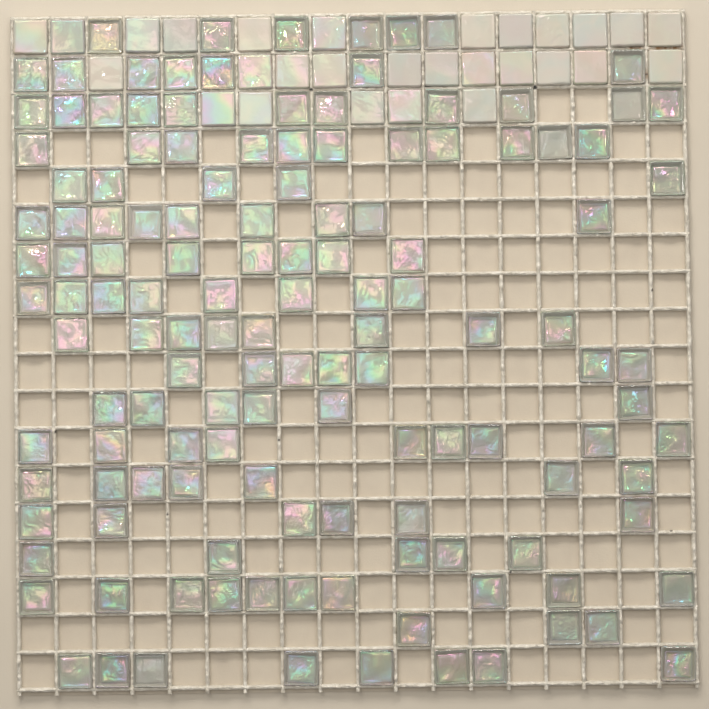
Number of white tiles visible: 28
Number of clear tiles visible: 134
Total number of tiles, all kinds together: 162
